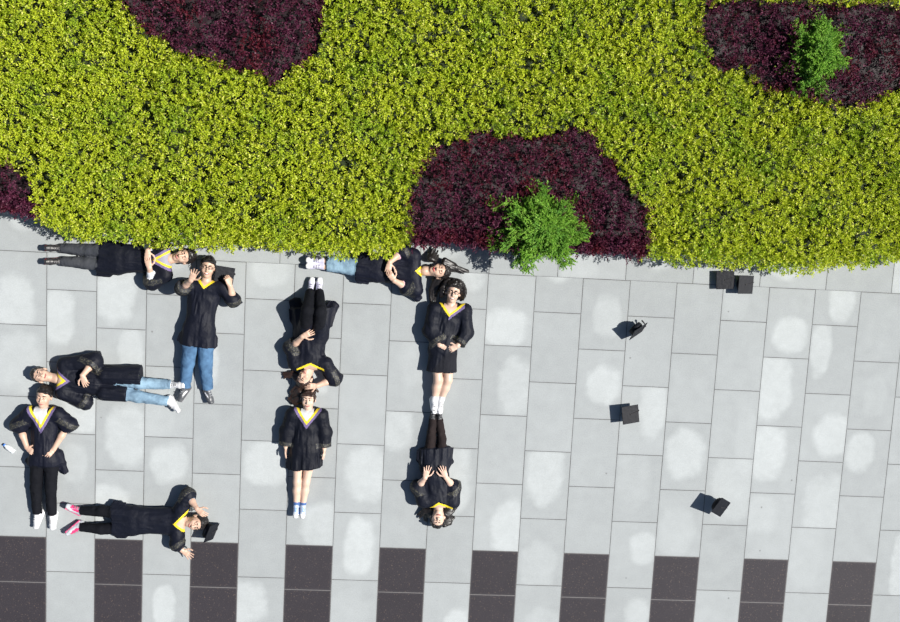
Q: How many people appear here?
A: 10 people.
